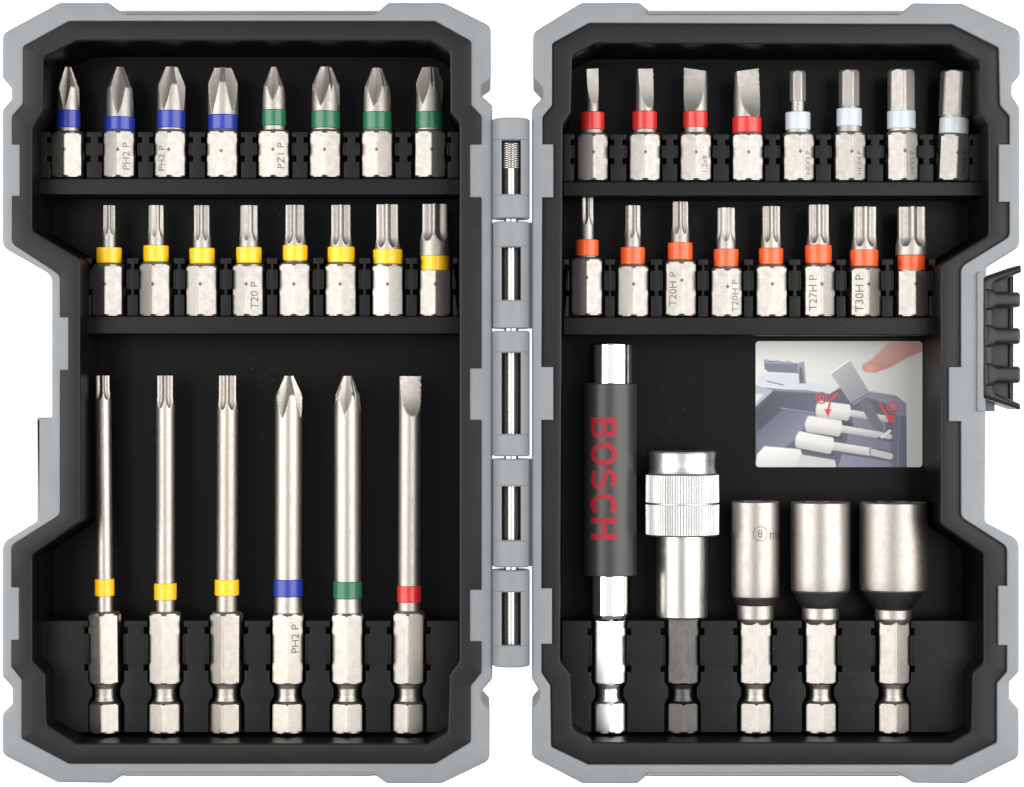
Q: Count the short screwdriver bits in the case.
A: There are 32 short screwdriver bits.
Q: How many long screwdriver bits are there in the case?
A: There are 6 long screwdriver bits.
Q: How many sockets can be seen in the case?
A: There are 3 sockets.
